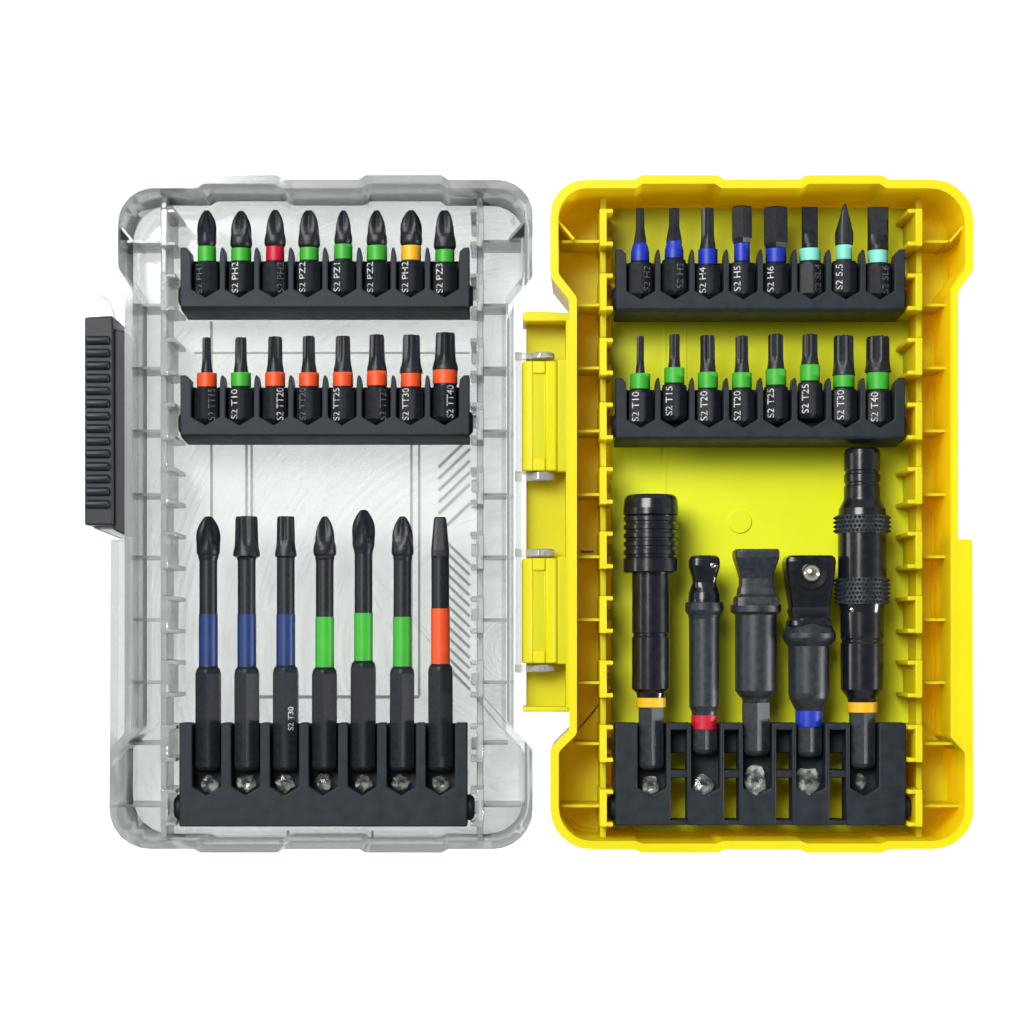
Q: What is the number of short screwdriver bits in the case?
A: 32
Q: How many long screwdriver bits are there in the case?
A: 7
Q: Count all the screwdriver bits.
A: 39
